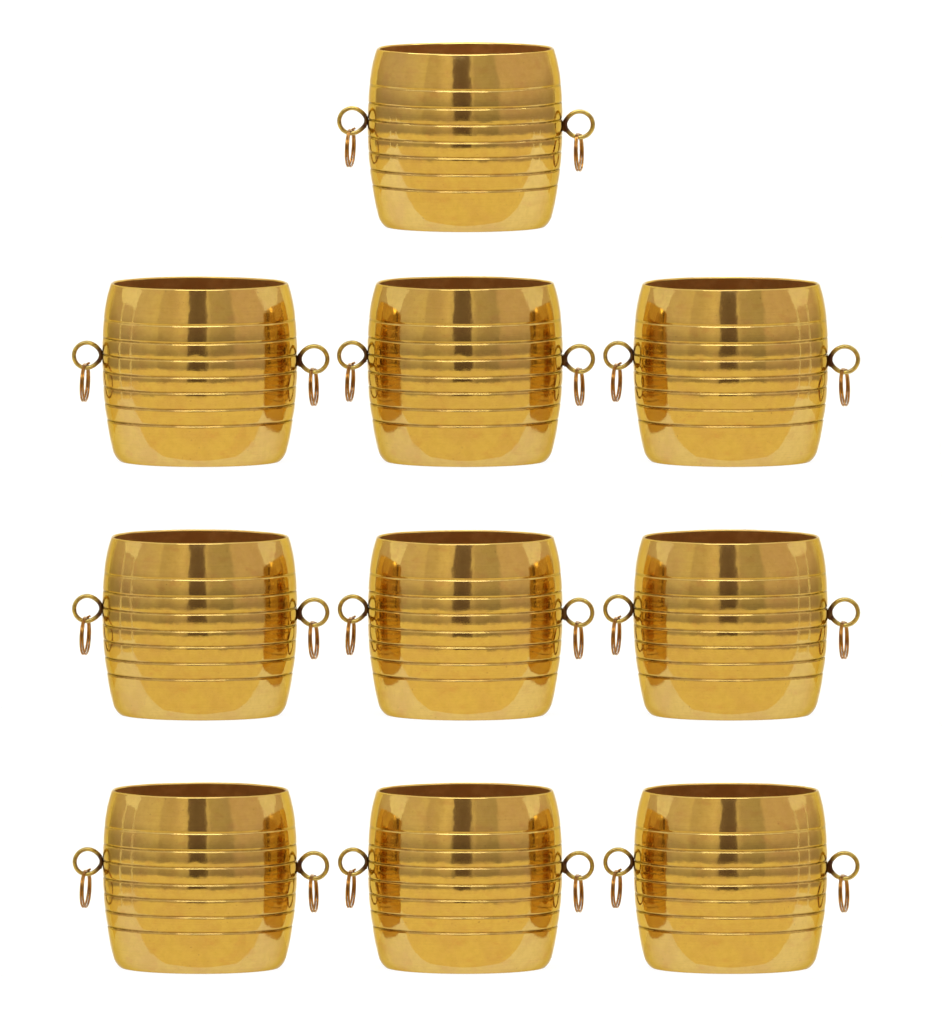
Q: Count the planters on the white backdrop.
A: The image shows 10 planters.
